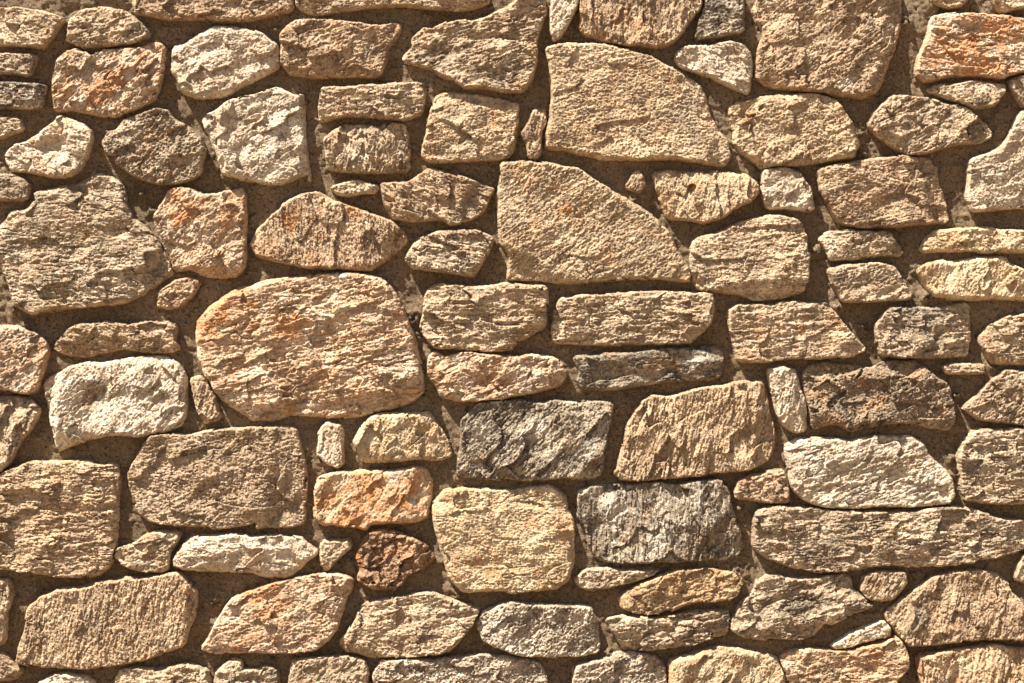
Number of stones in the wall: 107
